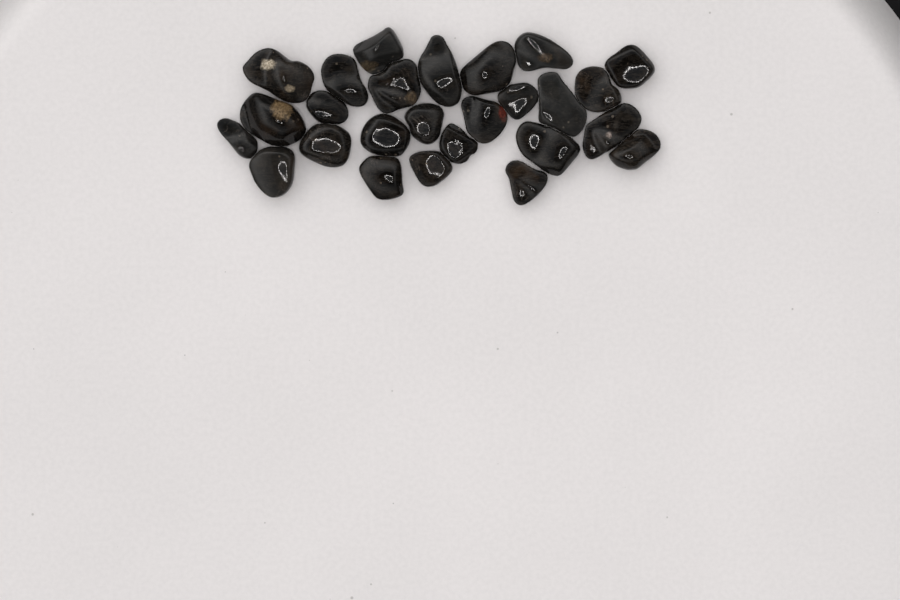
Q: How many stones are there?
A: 26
